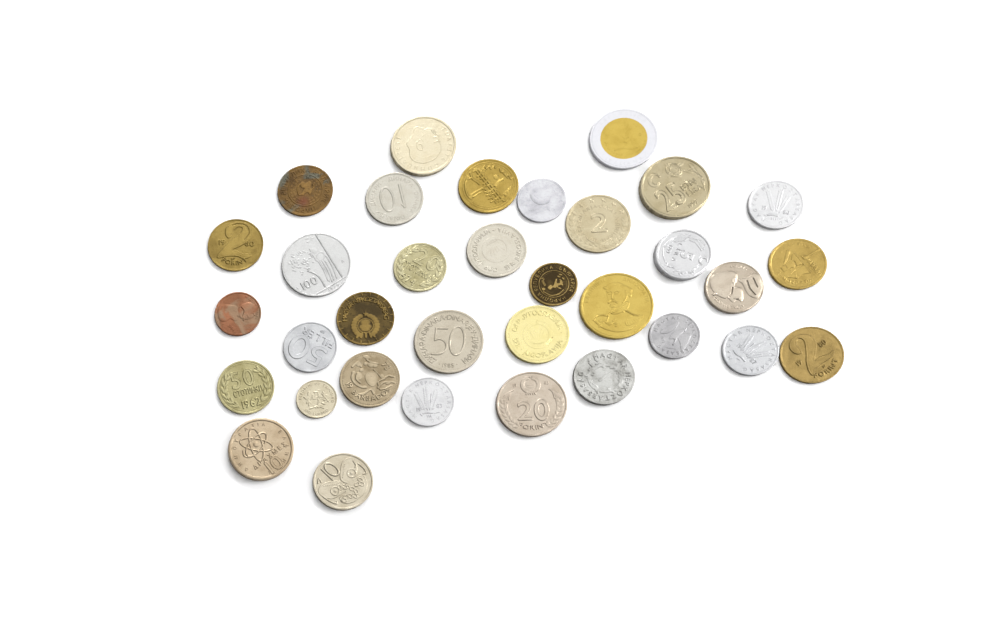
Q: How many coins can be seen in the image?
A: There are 34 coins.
